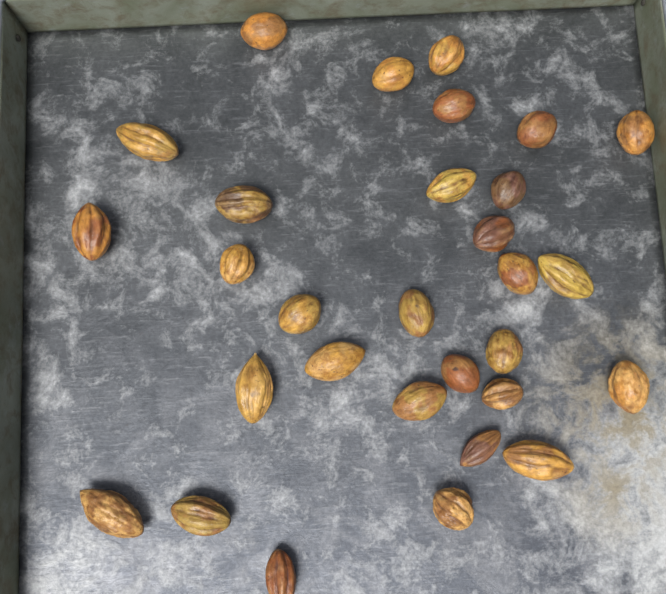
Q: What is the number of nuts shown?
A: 30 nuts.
